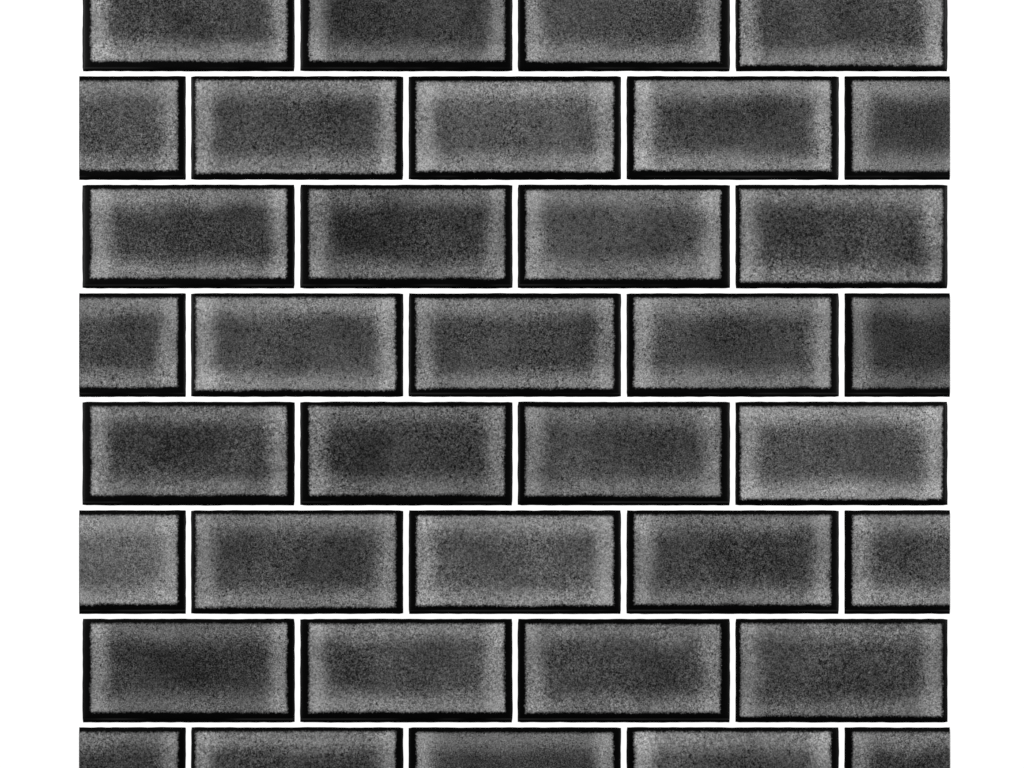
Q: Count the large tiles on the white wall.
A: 28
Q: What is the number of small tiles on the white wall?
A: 8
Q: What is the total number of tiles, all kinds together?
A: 36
